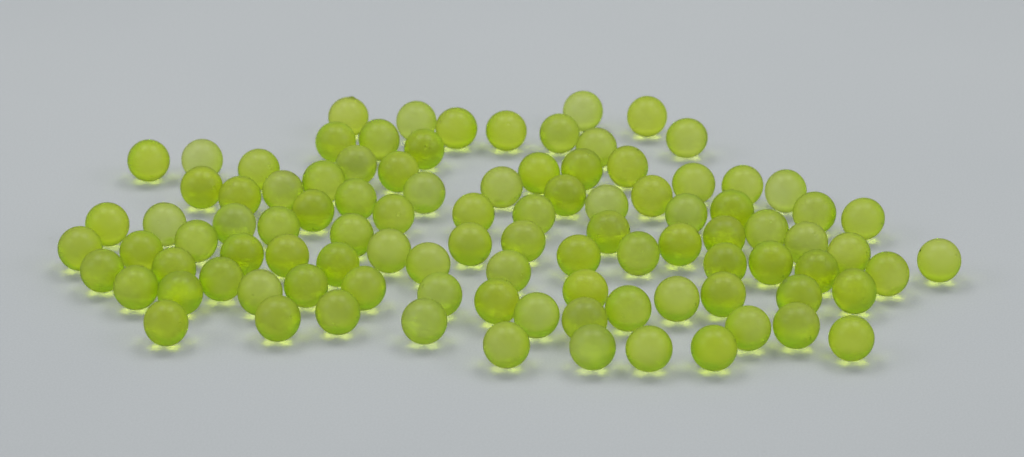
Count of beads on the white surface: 99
